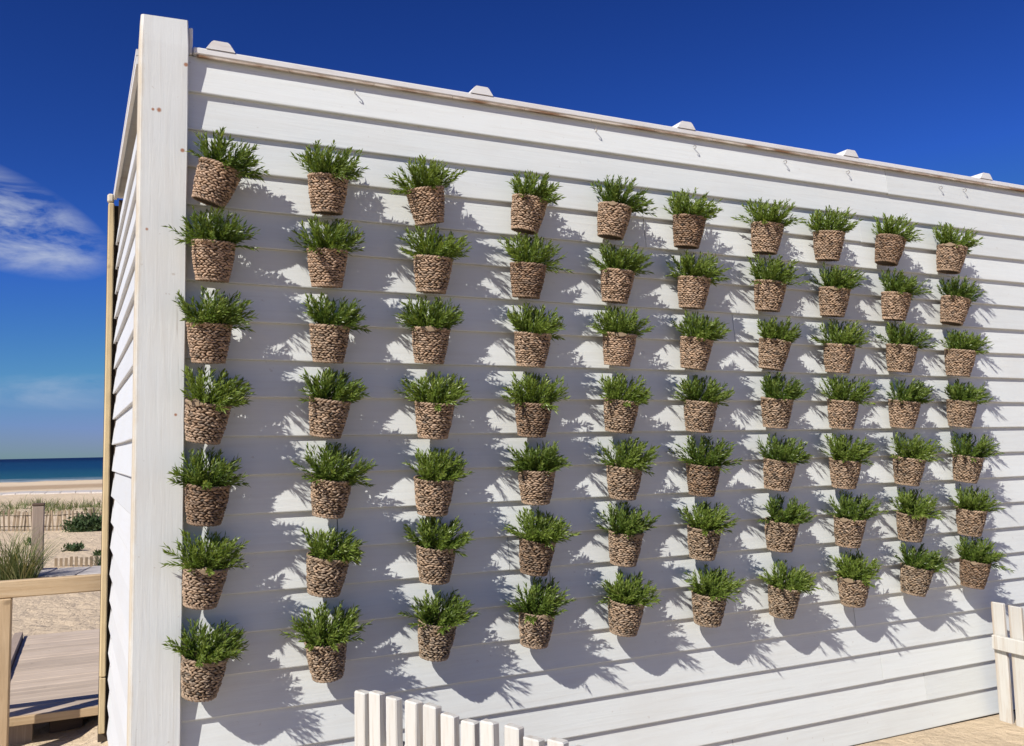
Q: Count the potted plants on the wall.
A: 70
